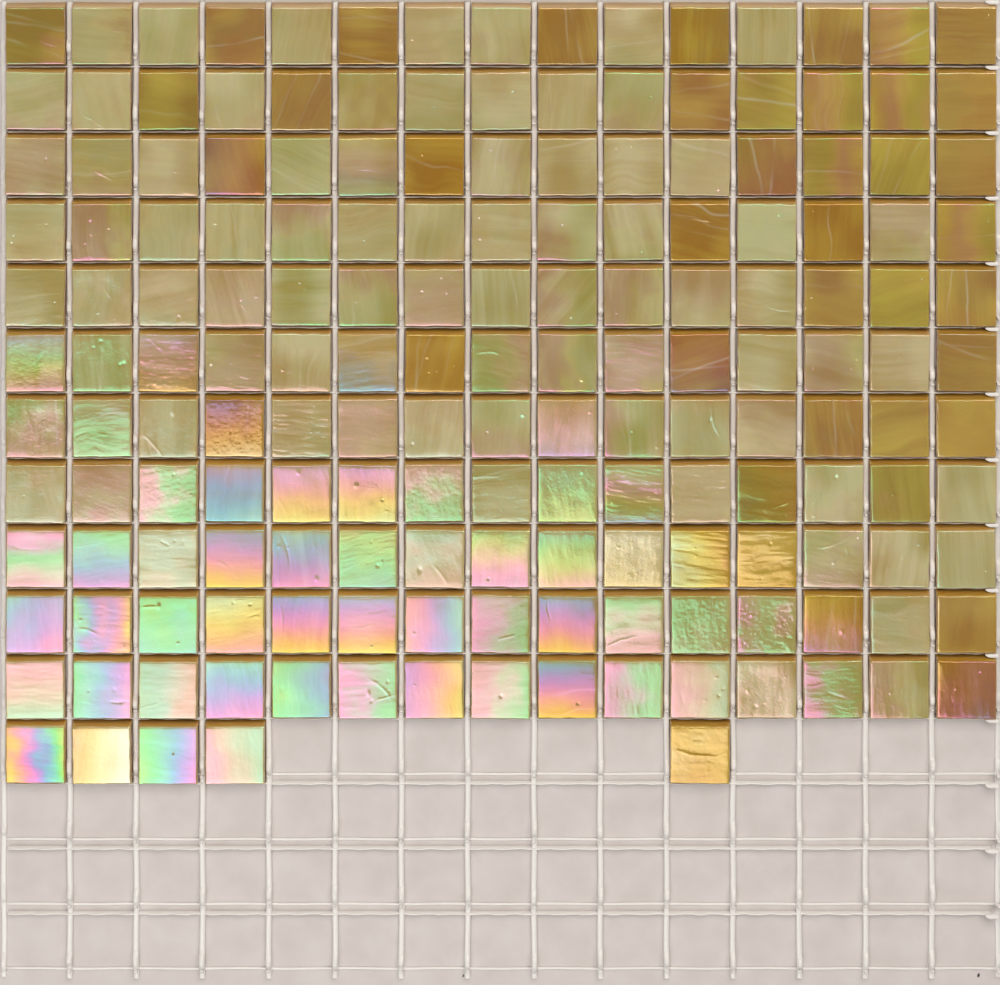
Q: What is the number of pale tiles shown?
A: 128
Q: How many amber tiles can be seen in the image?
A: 42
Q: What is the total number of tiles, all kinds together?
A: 170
